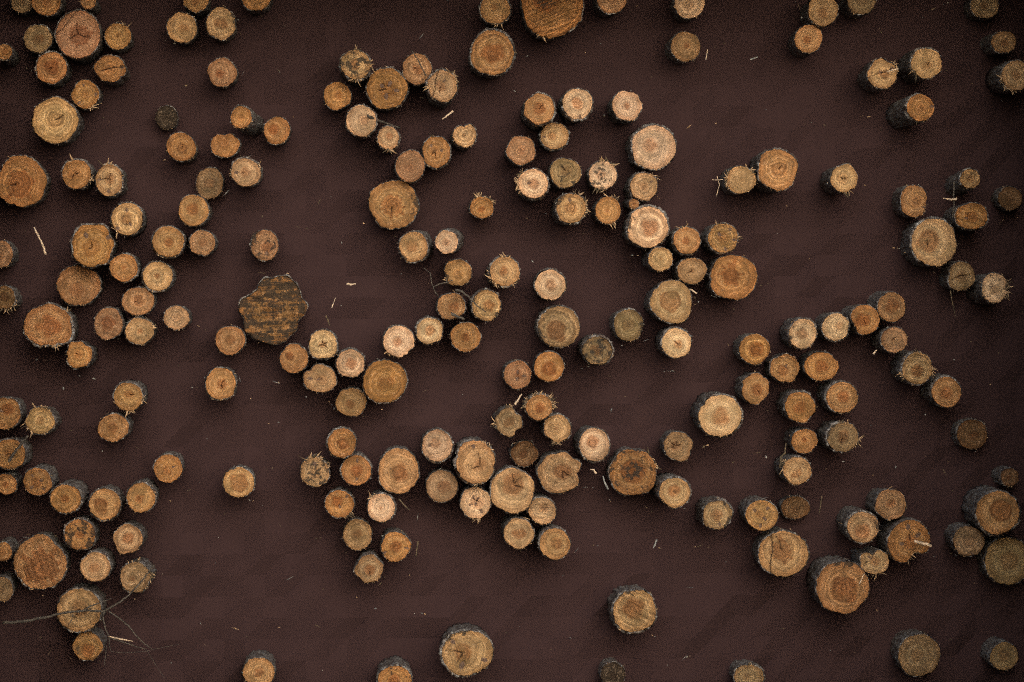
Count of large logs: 35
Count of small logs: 176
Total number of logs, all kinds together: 211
